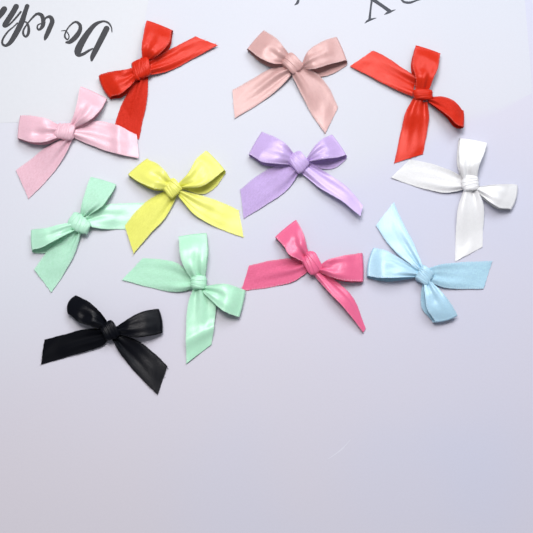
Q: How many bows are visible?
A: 12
